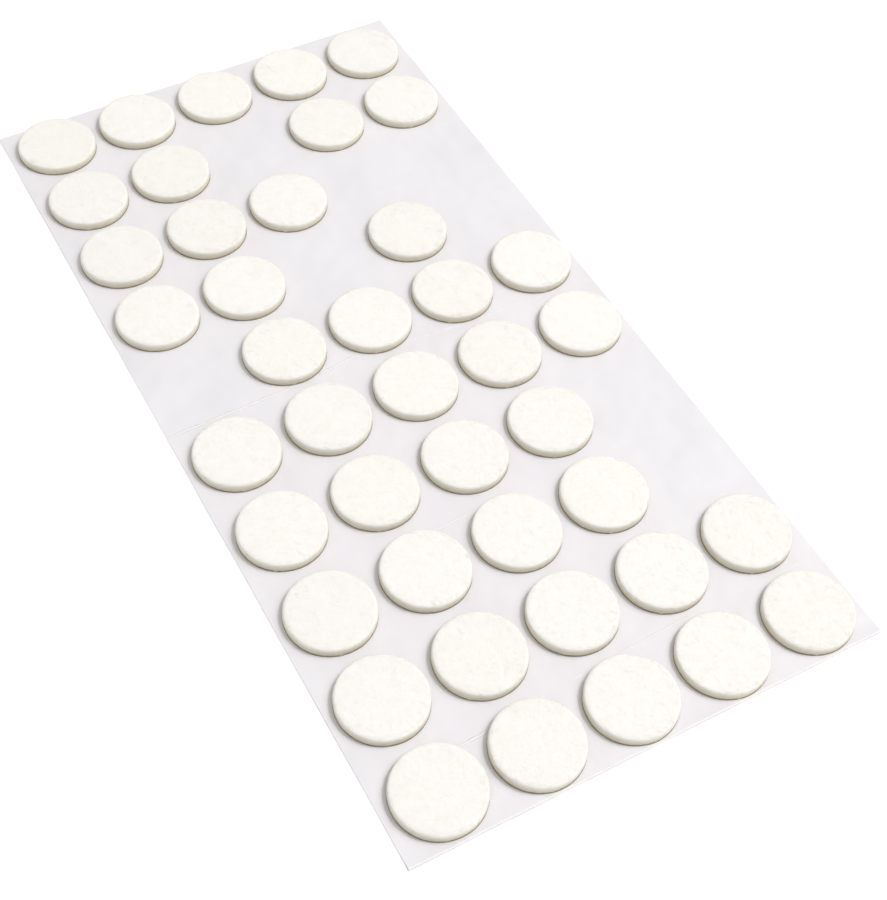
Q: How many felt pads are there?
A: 42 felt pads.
